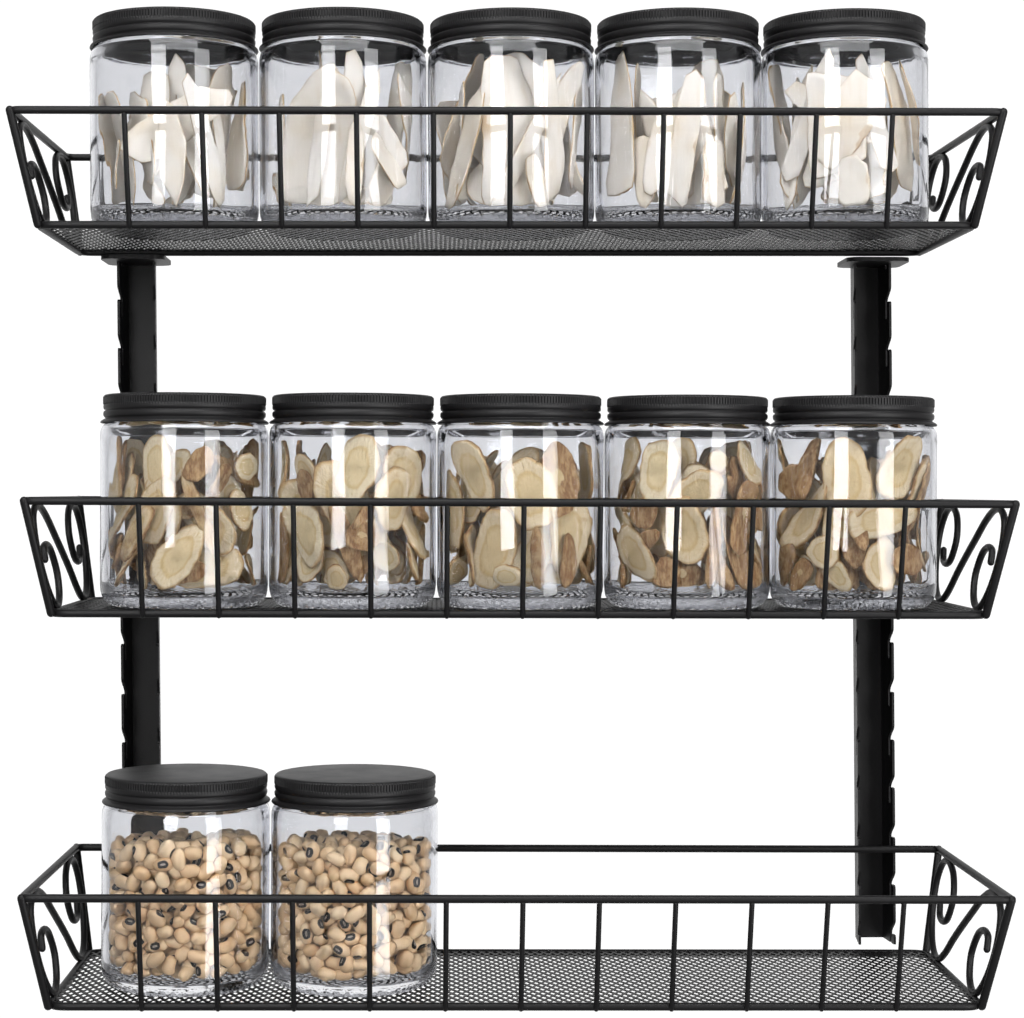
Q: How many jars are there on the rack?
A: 12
